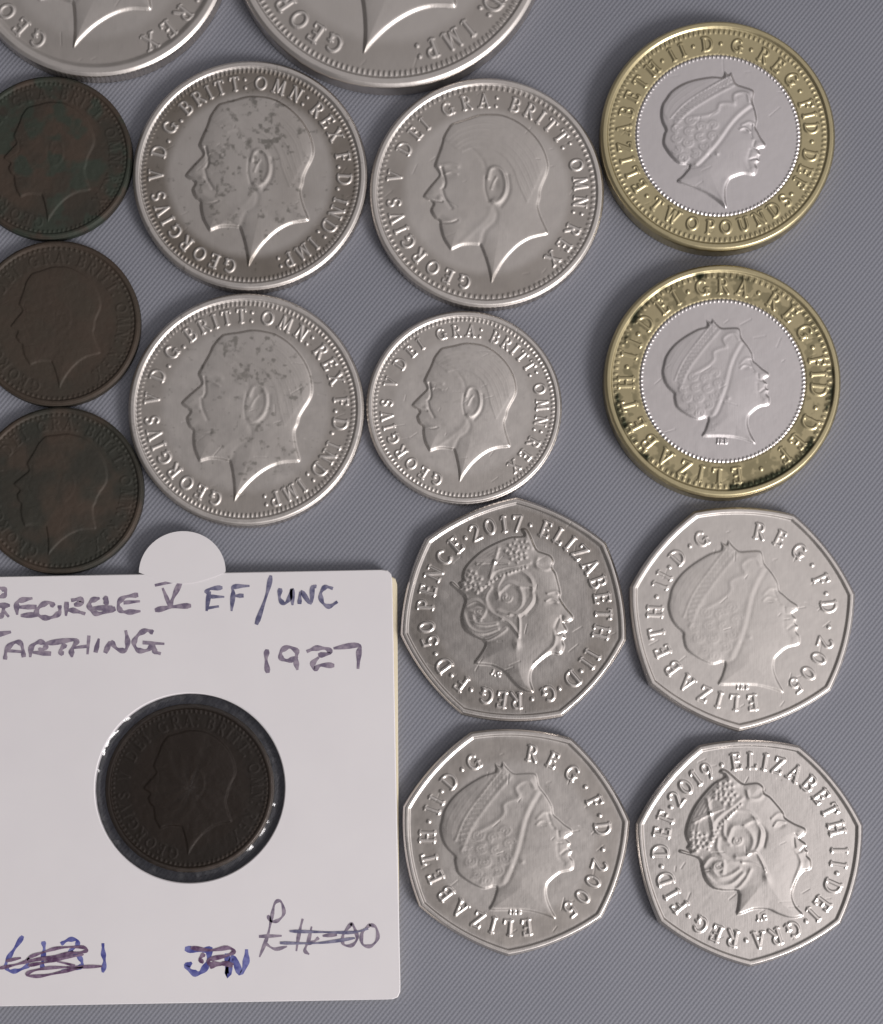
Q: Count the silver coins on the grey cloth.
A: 10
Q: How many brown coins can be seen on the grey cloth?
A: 4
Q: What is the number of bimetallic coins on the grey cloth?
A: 2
